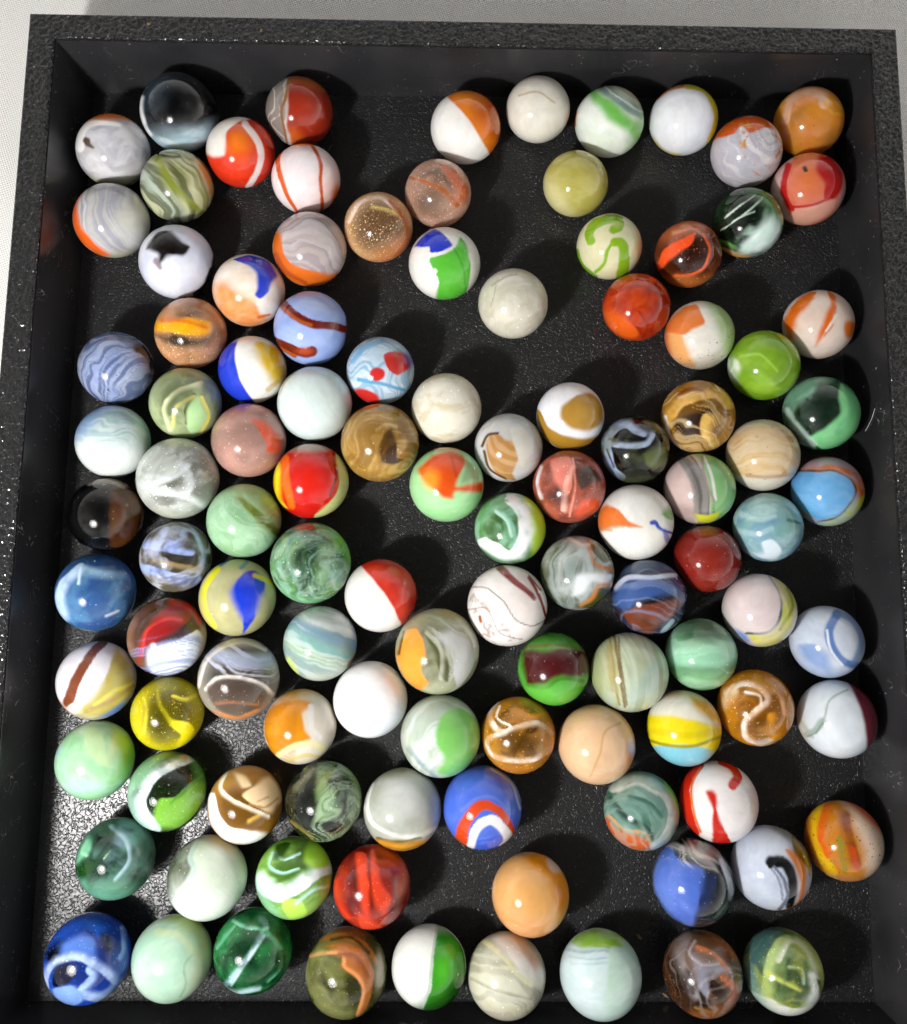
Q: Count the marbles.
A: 110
